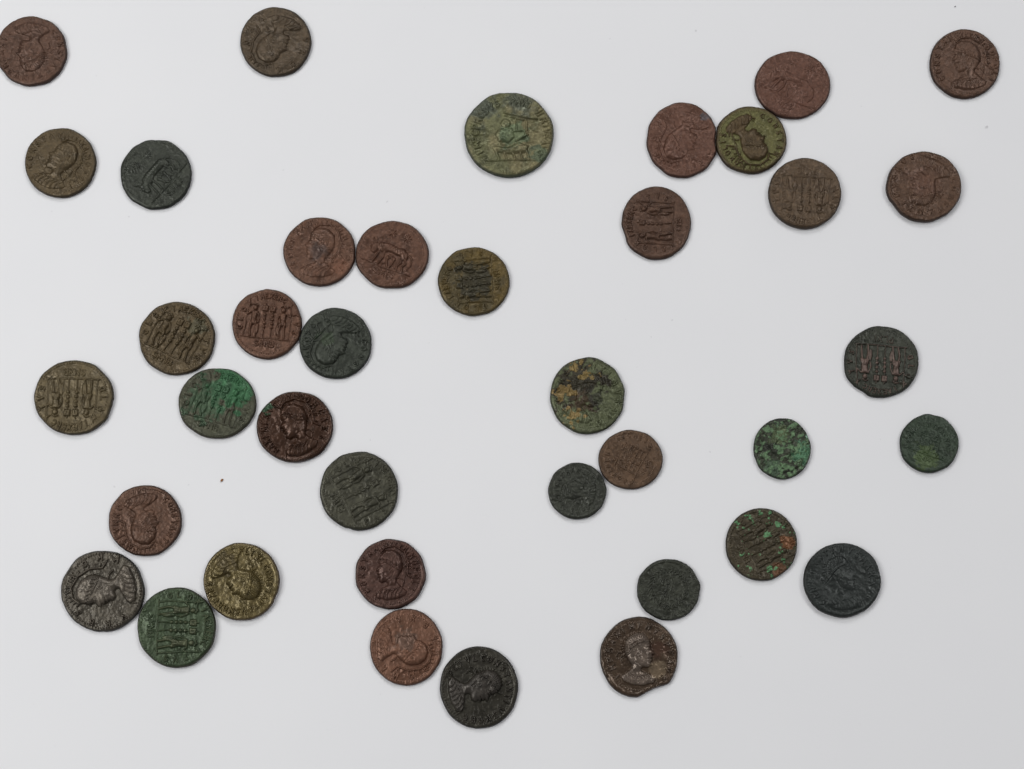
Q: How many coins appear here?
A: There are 39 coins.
